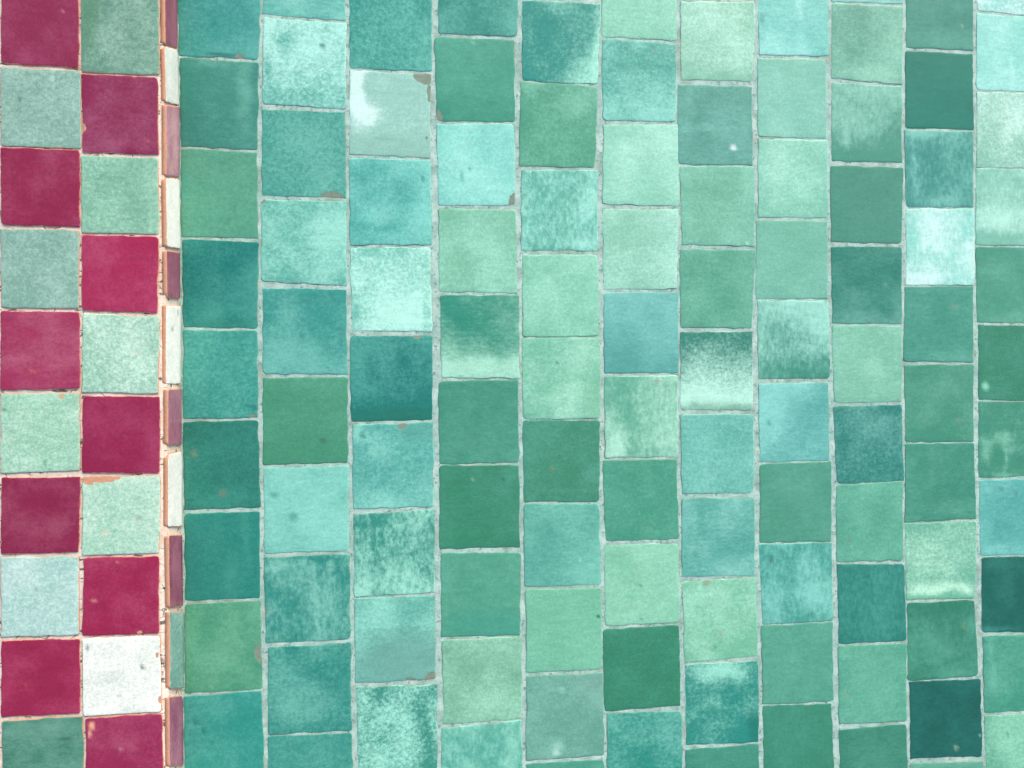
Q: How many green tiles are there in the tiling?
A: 121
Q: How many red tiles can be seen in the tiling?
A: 10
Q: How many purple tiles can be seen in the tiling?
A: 6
